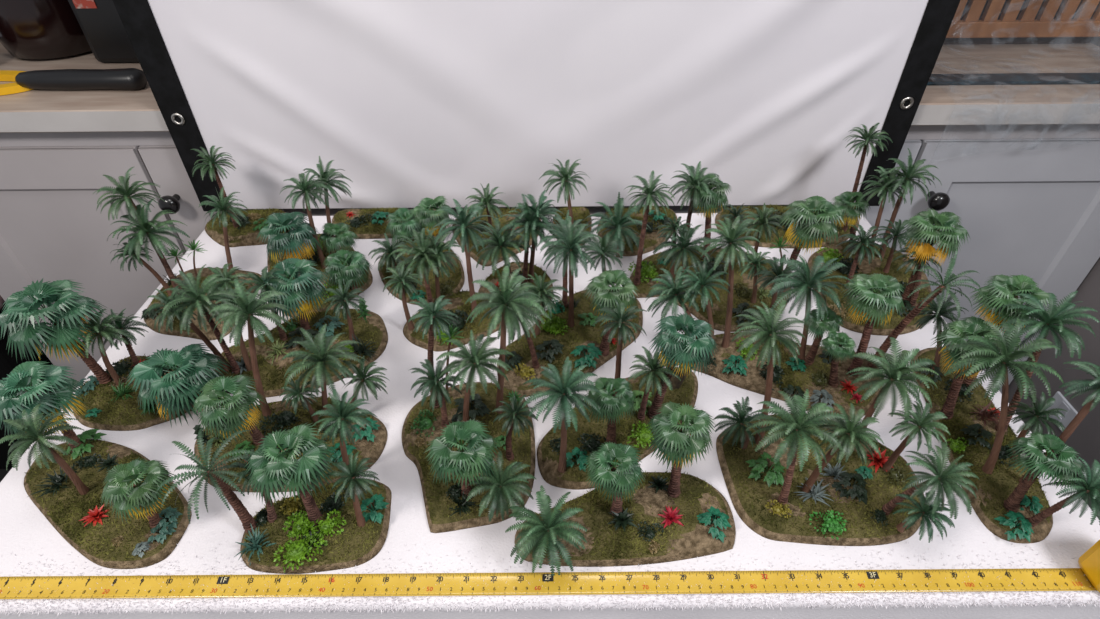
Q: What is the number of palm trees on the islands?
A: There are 115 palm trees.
